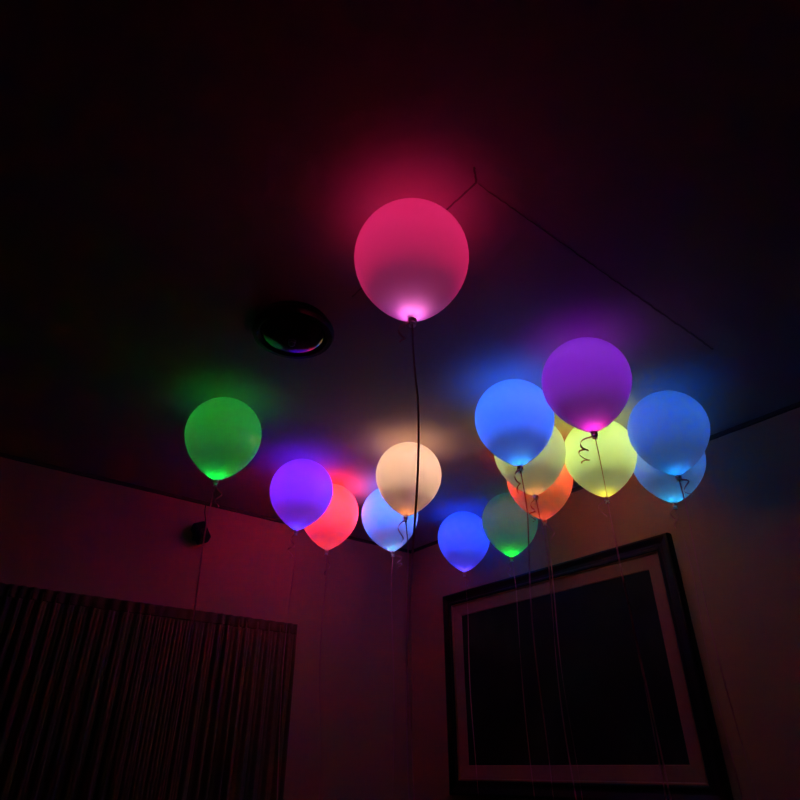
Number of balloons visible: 15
